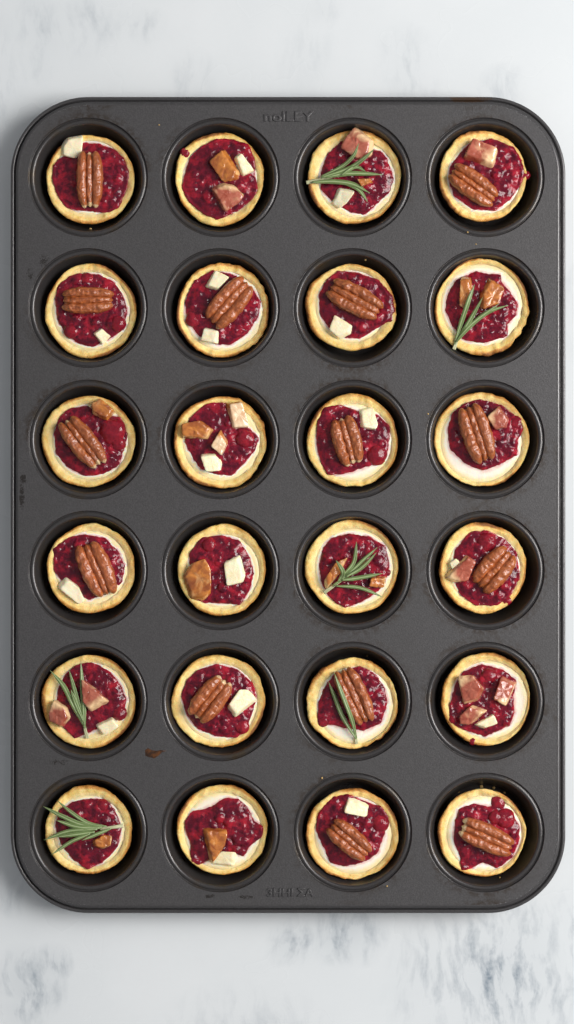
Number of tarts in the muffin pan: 24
